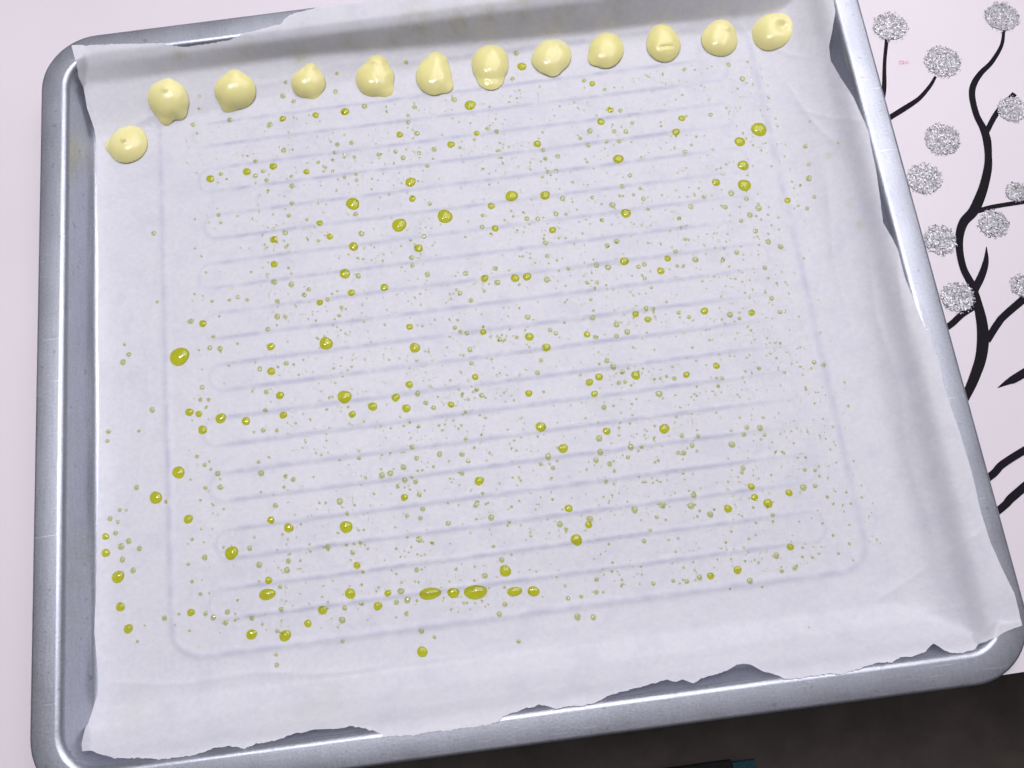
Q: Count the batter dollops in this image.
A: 12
